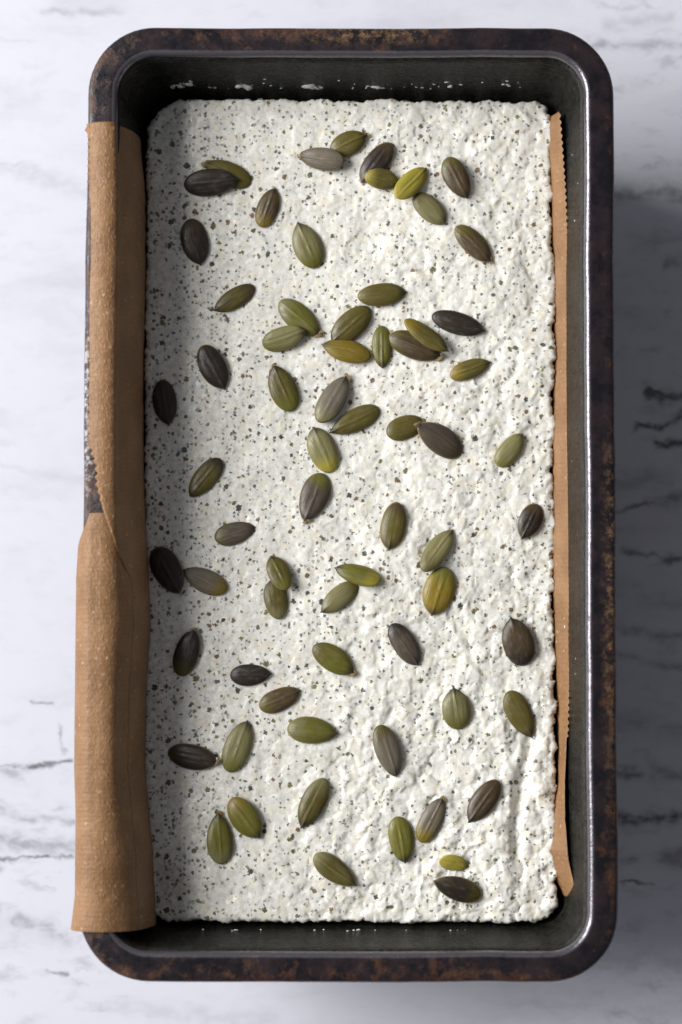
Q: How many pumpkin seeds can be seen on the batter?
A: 67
